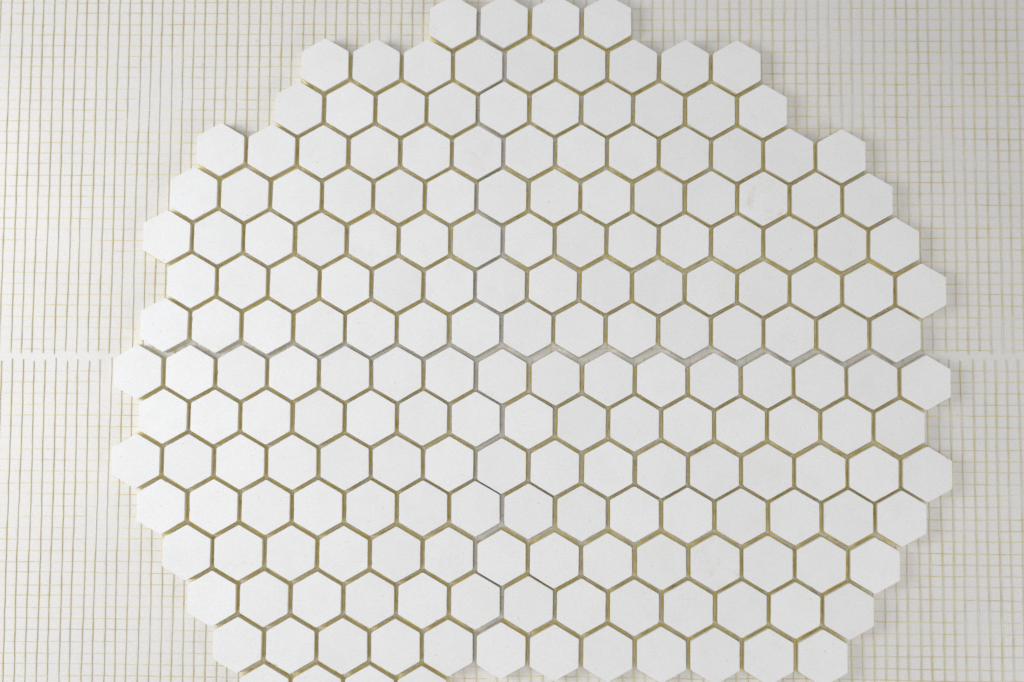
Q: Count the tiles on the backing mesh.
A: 200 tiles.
